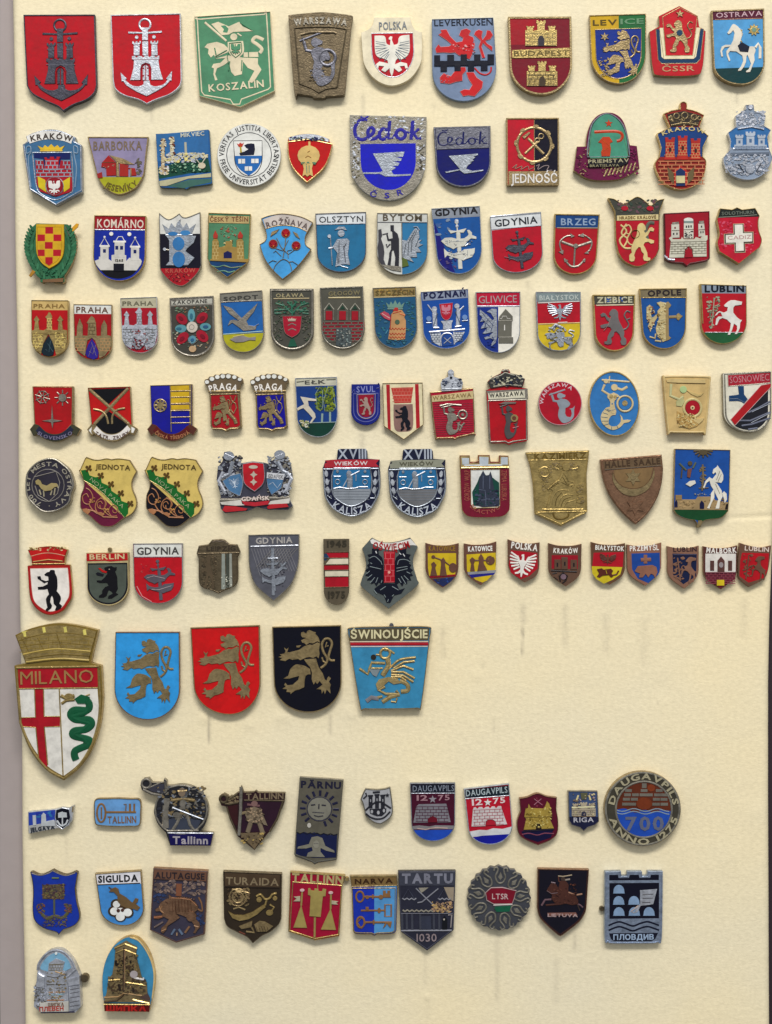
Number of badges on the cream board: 116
